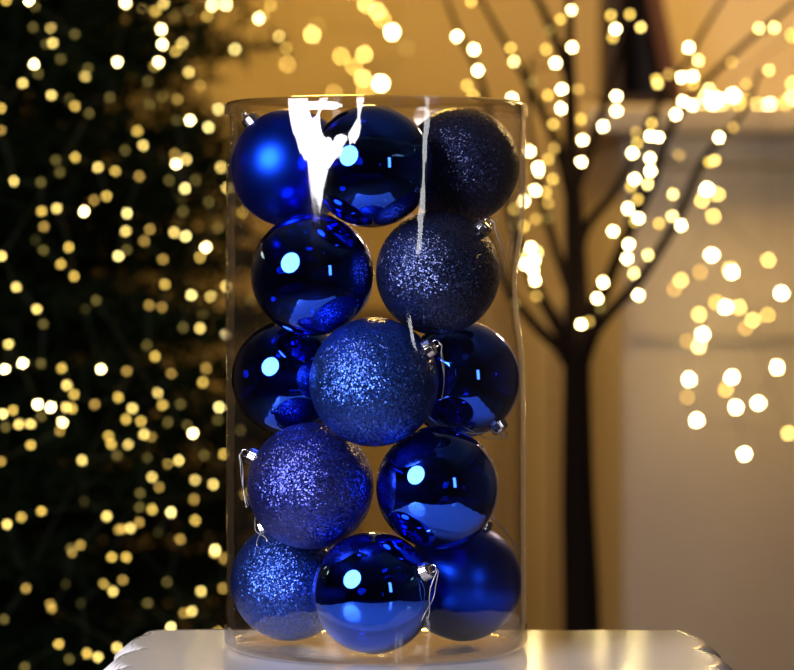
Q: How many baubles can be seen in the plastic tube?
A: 13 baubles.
